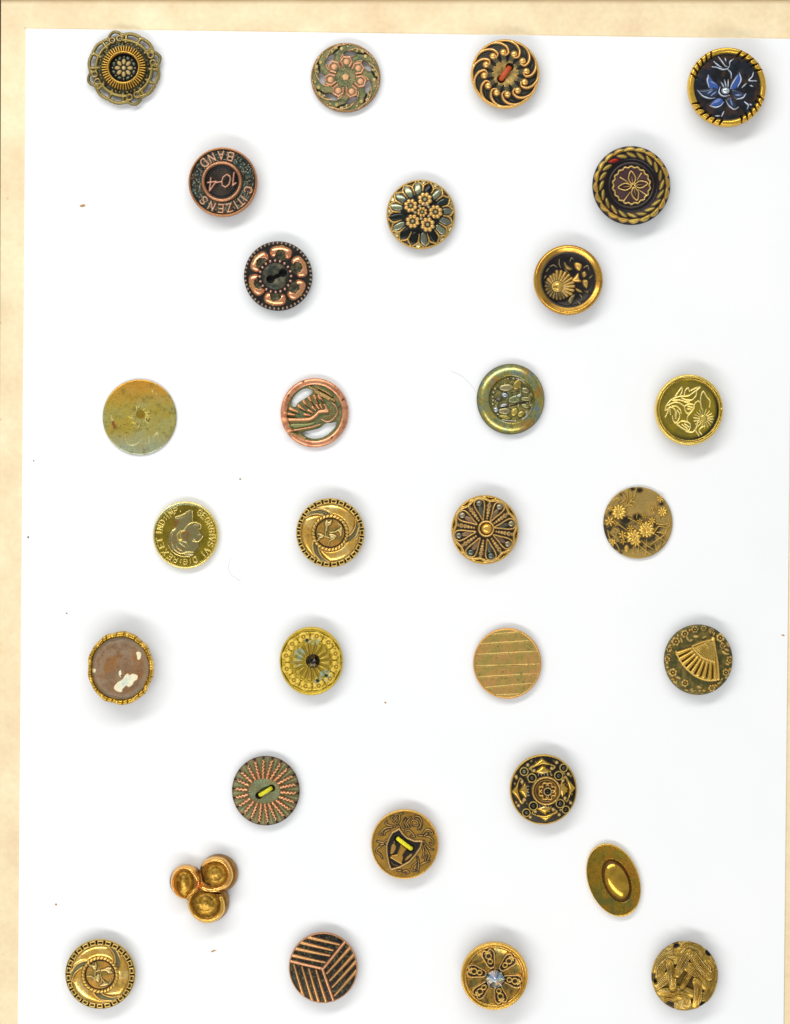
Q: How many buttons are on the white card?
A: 30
